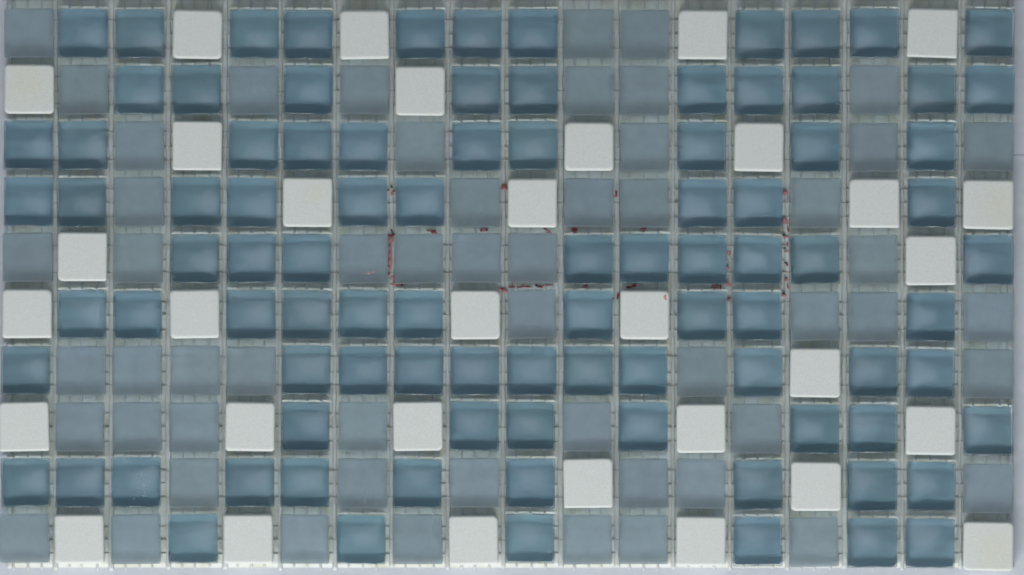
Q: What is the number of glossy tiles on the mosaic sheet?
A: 93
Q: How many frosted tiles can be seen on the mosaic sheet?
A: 55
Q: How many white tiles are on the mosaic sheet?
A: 32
